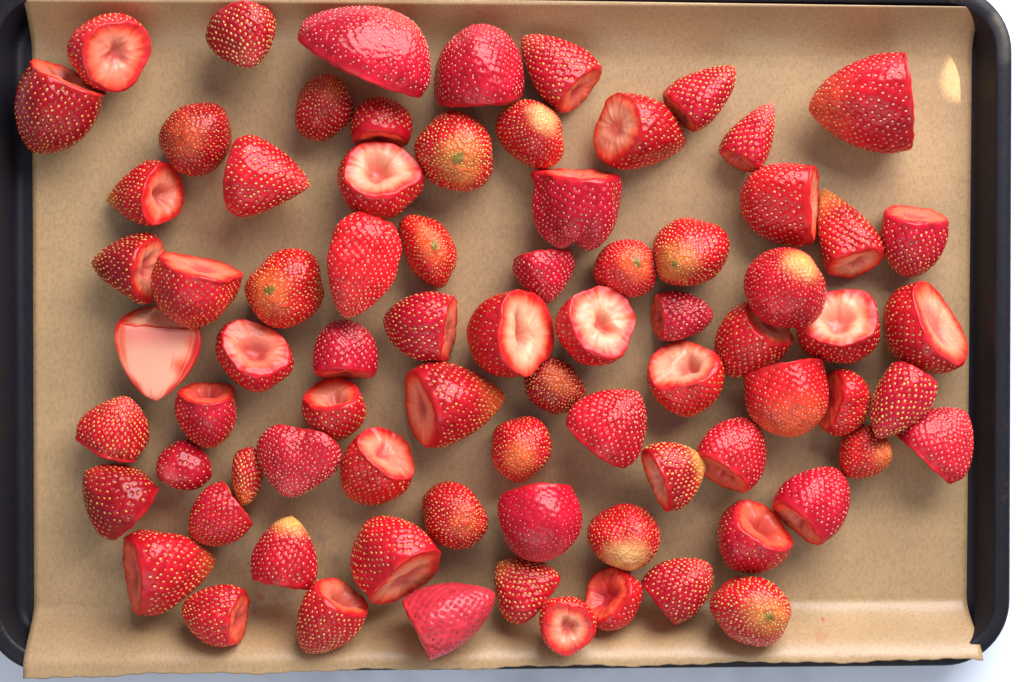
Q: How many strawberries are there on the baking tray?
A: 78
